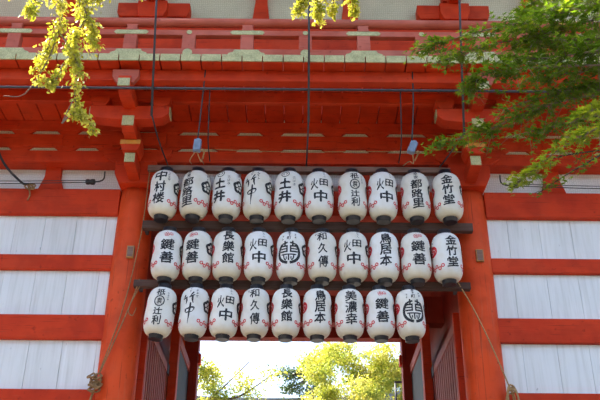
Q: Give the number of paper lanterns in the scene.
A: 29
